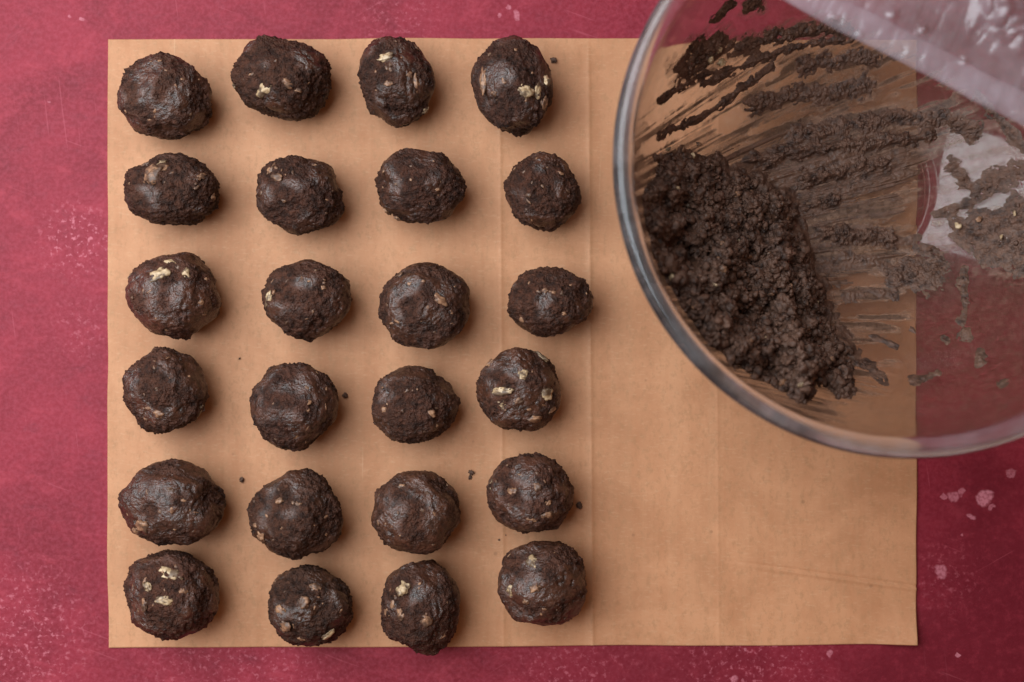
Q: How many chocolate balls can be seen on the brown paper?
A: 24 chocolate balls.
